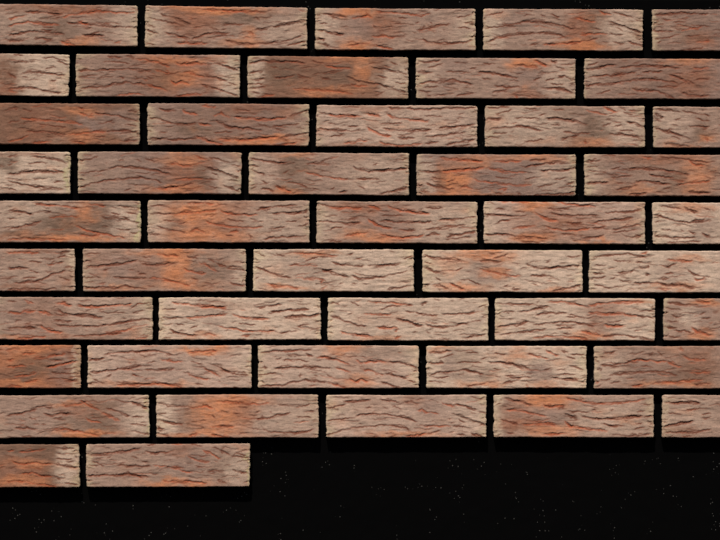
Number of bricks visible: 47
